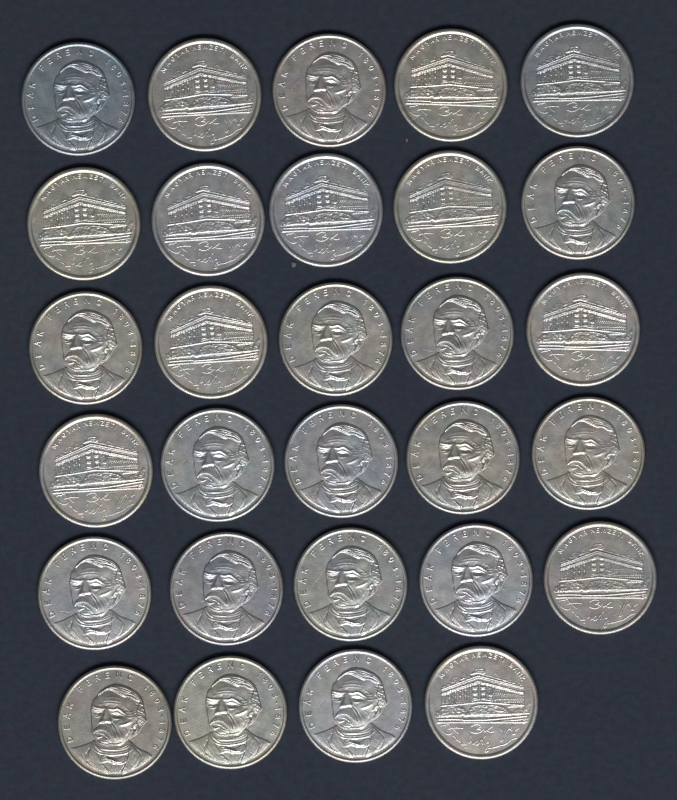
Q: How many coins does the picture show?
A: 29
